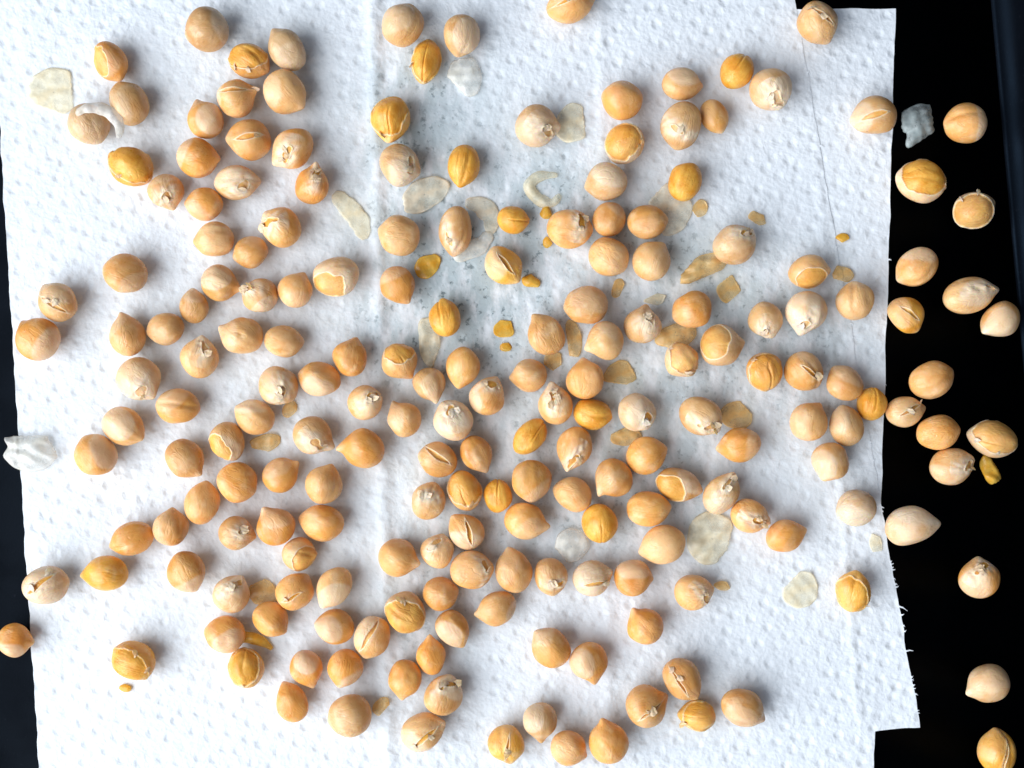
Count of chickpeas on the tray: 200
